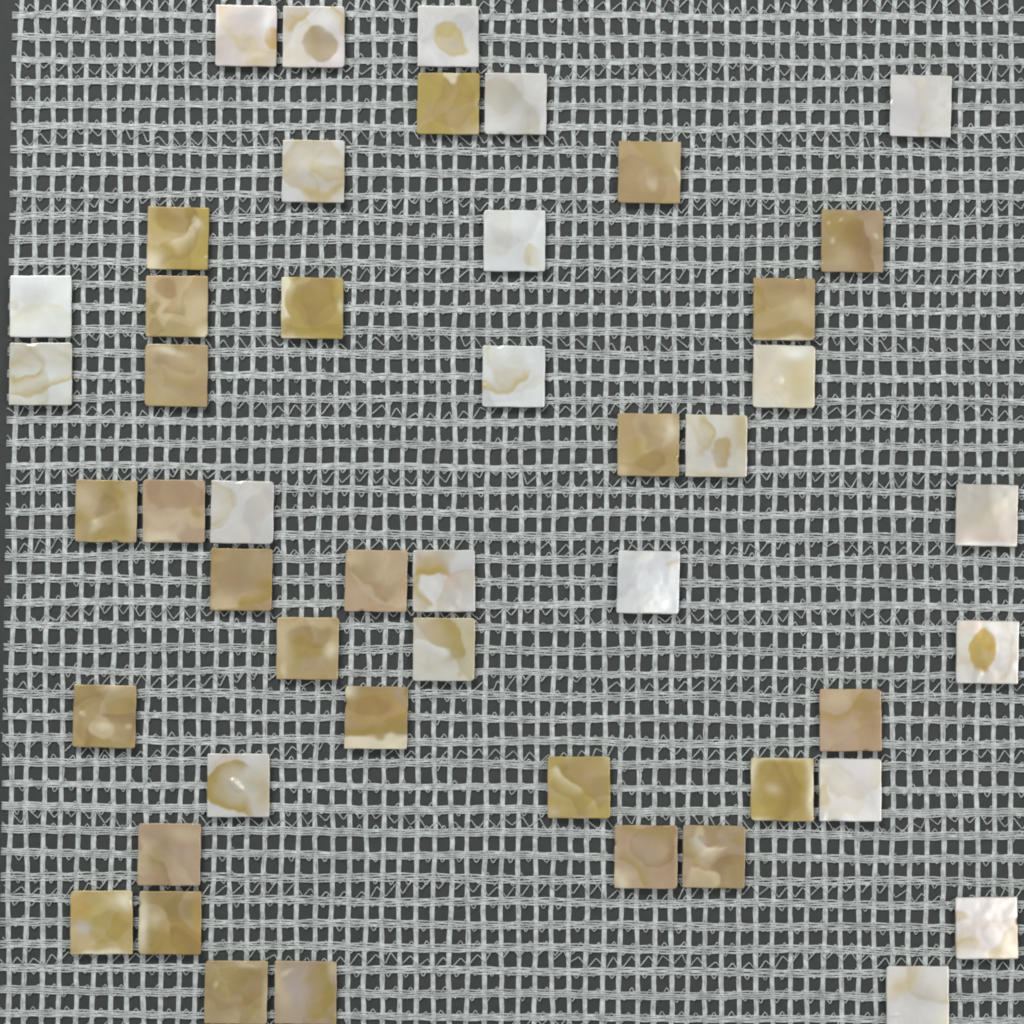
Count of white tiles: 22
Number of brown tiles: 26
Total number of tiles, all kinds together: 48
